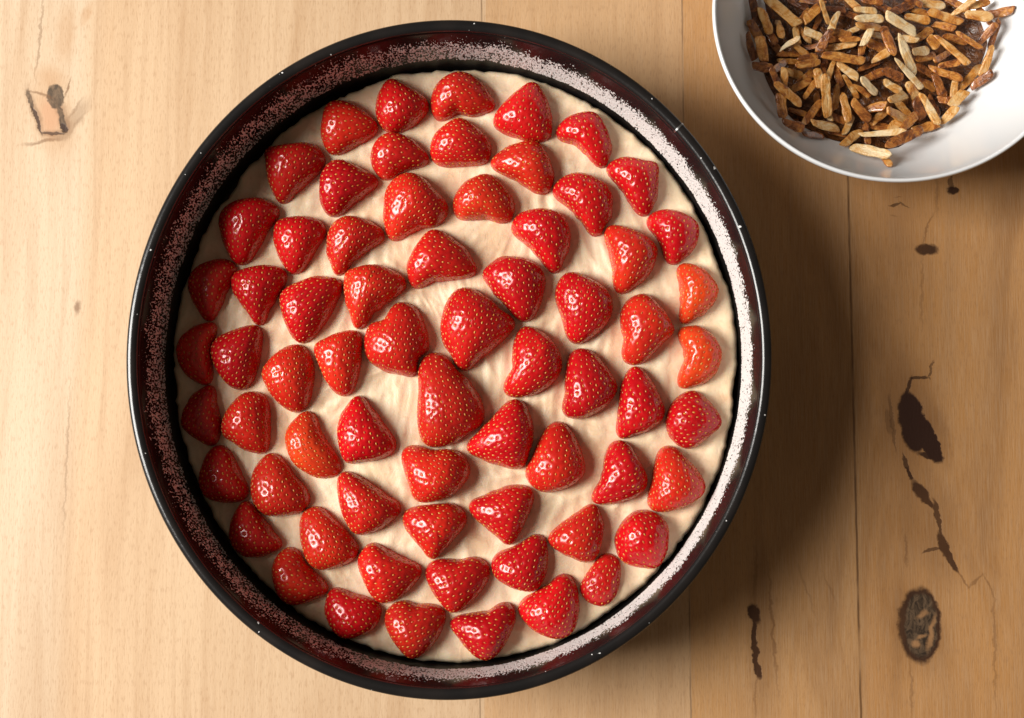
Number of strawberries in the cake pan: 68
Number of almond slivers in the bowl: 142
